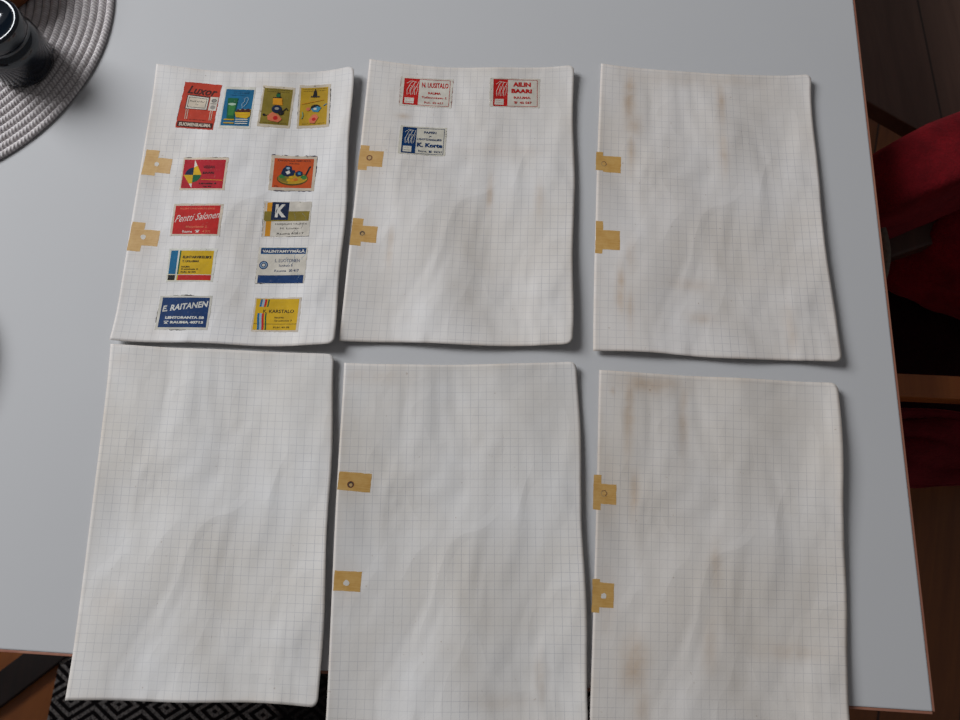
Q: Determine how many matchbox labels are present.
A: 15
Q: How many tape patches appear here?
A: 10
